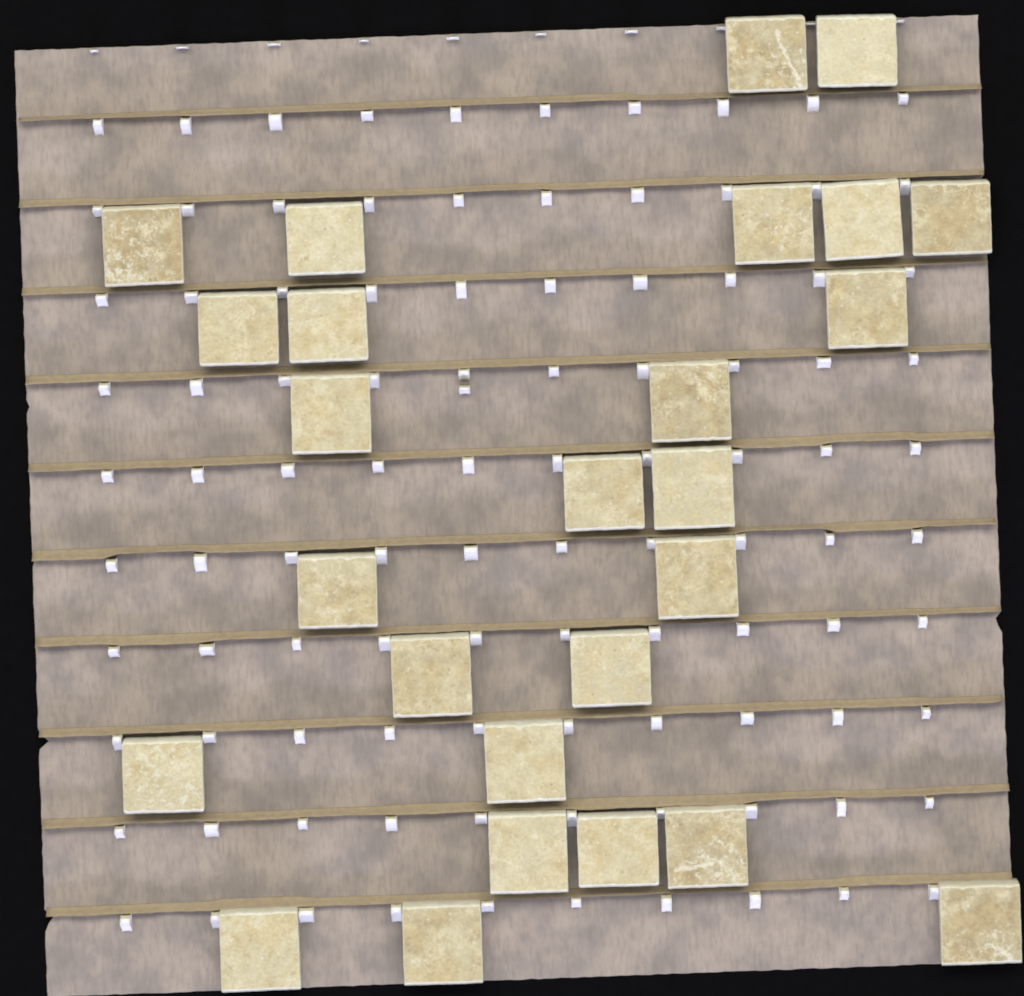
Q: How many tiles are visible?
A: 26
